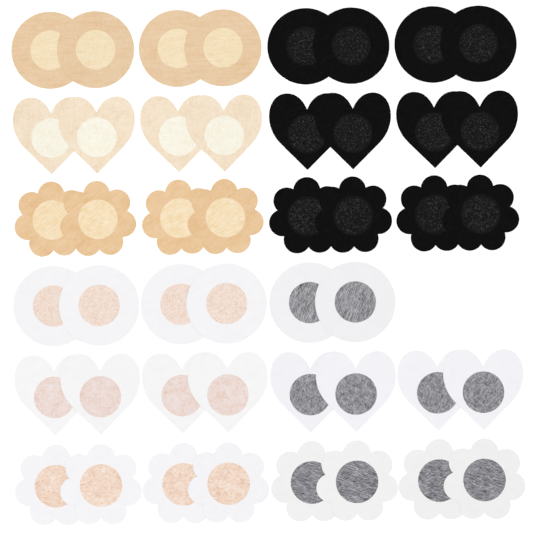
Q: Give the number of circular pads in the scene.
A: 14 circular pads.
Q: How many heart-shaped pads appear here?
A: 16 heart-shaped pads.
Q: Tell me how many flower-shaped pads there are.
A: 16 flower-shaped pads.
